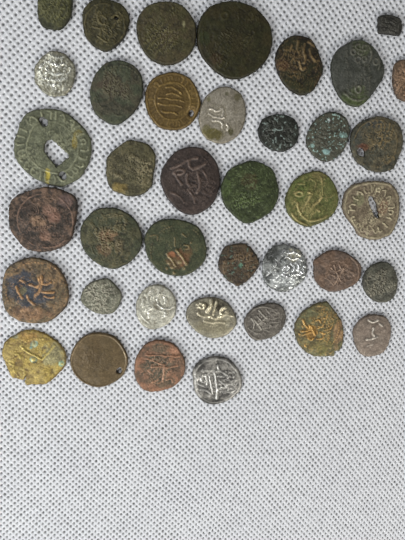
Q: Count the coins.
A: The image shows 39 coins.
